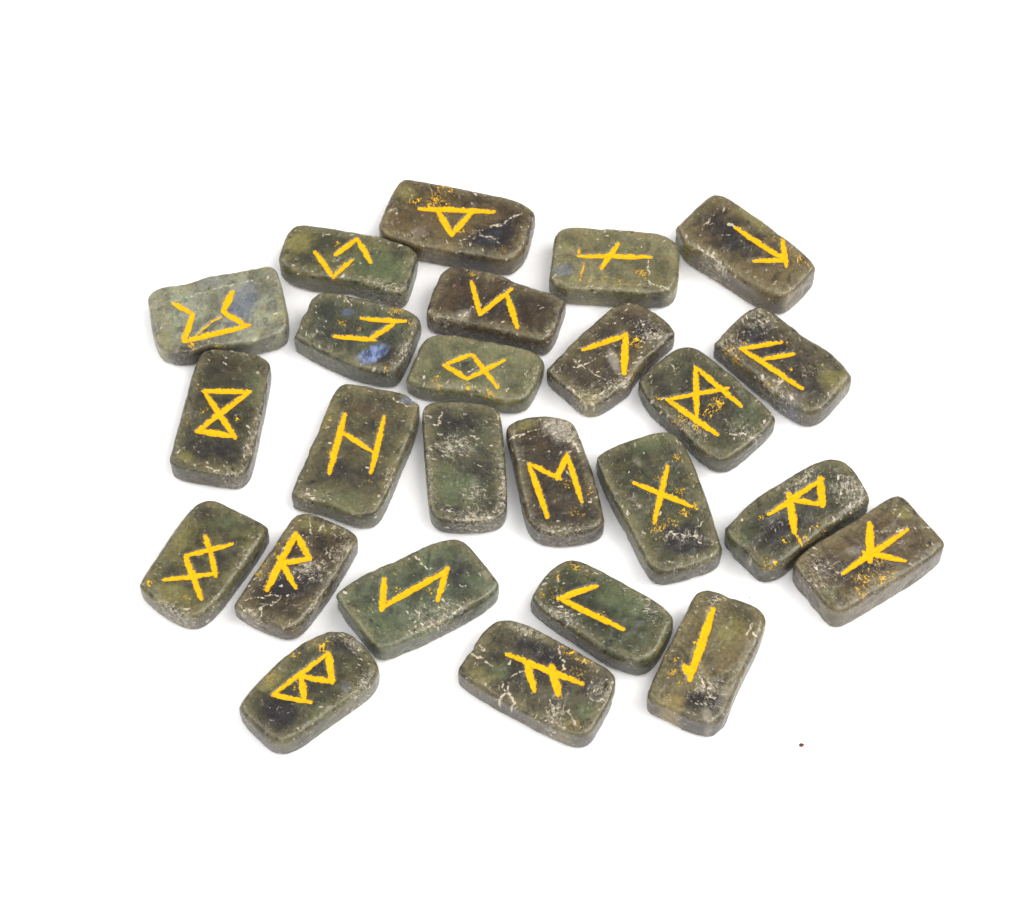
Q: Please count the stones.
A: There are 25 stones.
